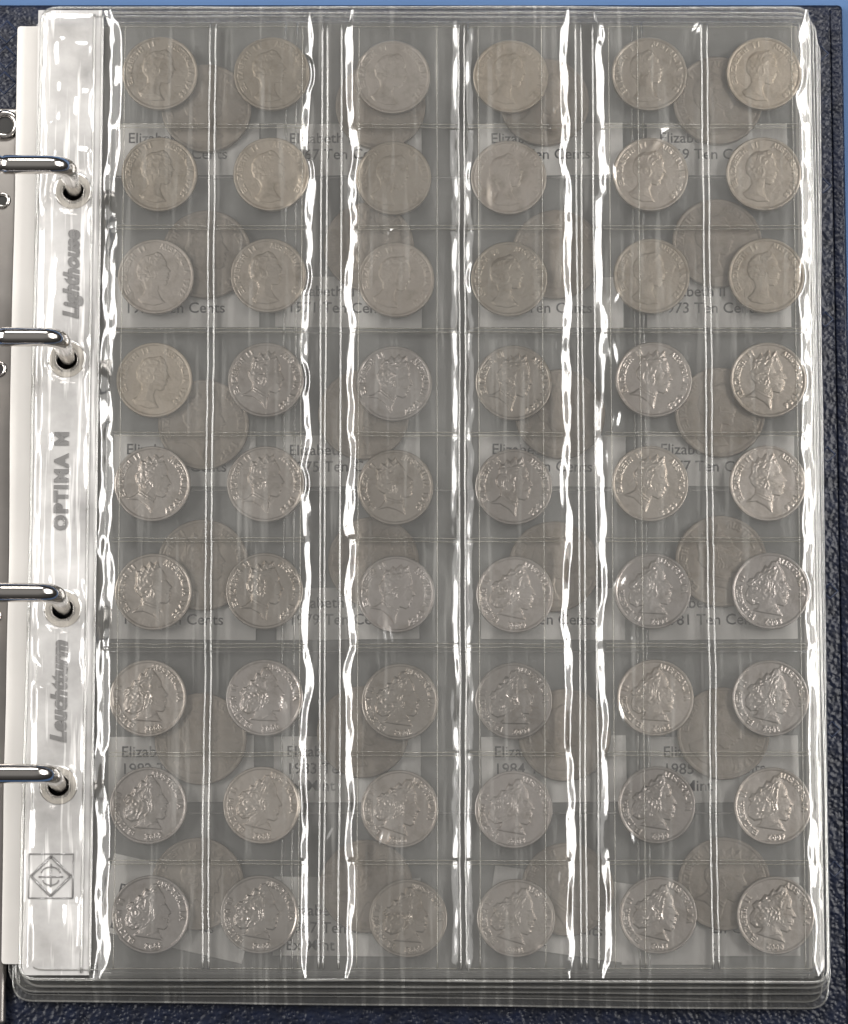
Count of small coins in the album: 54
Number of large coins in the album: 24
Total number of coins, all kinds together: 78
